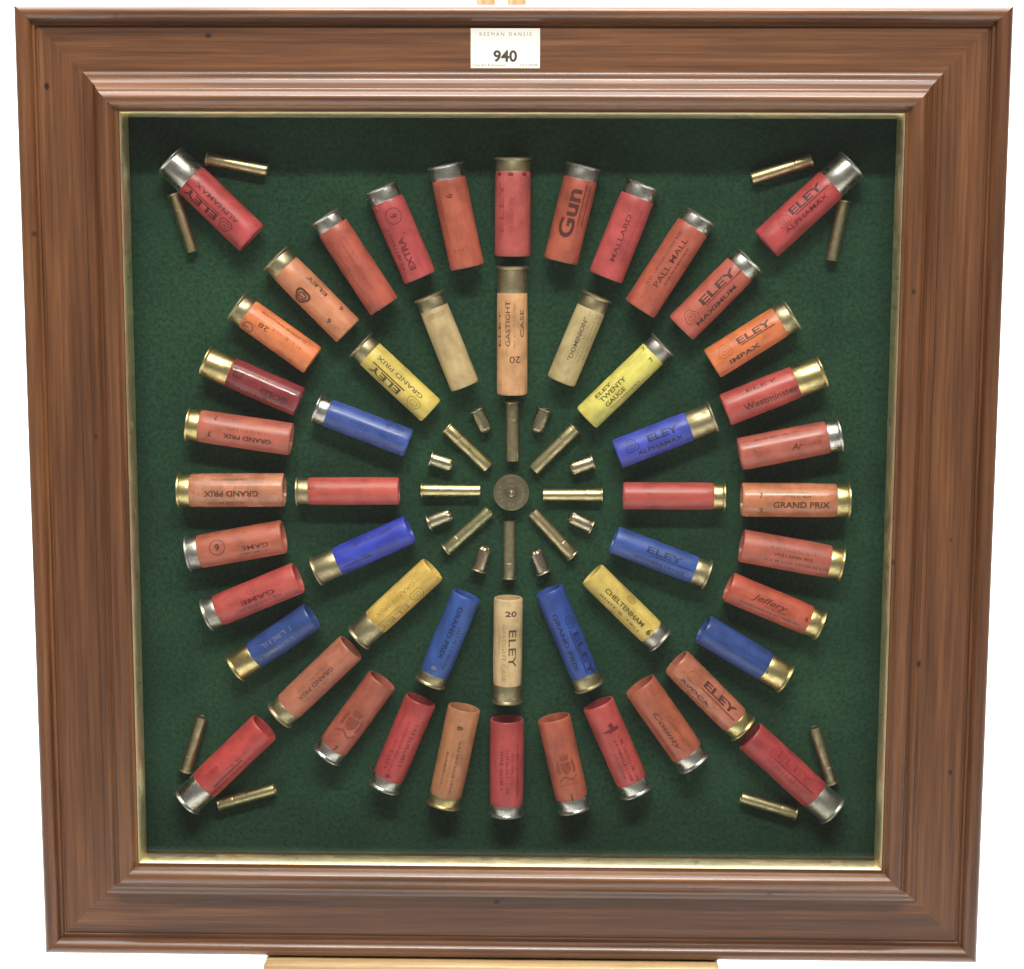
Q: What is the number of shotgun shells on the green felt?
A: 52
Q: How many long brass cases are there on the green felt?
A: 16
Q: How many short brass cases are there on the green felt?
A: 8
